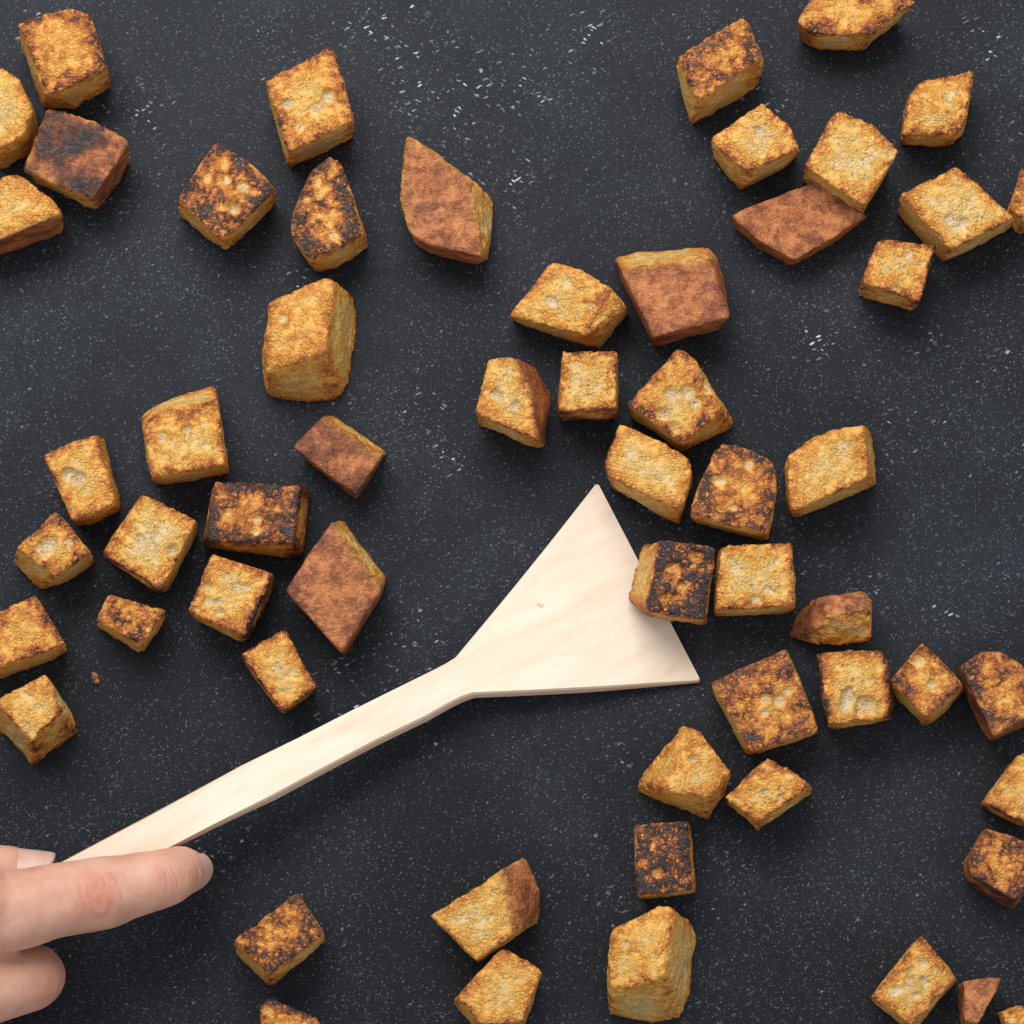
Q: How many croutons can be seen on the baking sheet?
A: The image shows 58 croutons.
